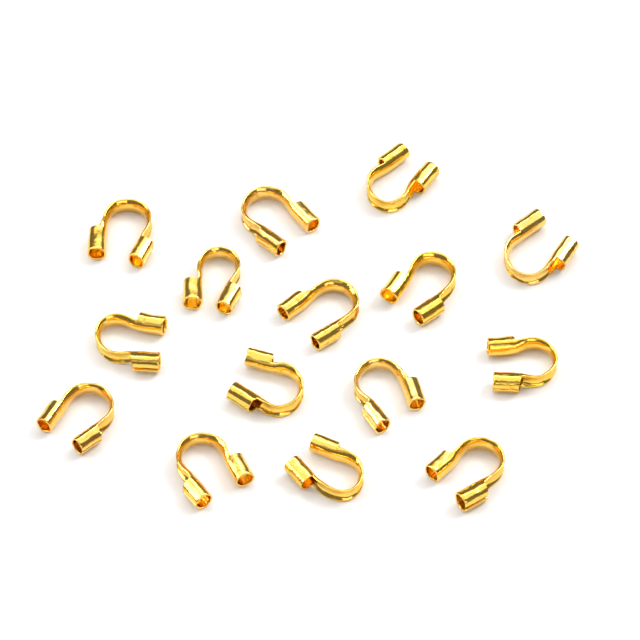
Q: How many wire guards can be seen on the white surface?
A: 15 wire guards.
